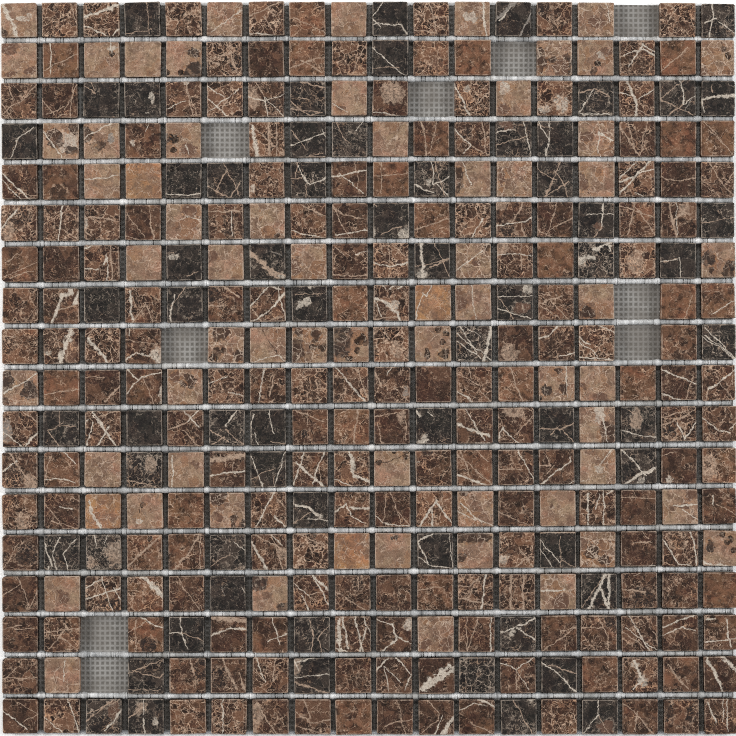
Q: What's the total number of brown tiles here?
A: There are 187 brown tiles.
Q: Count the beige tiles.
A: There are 64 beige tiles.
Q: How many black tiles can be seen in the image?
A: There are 64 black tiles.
